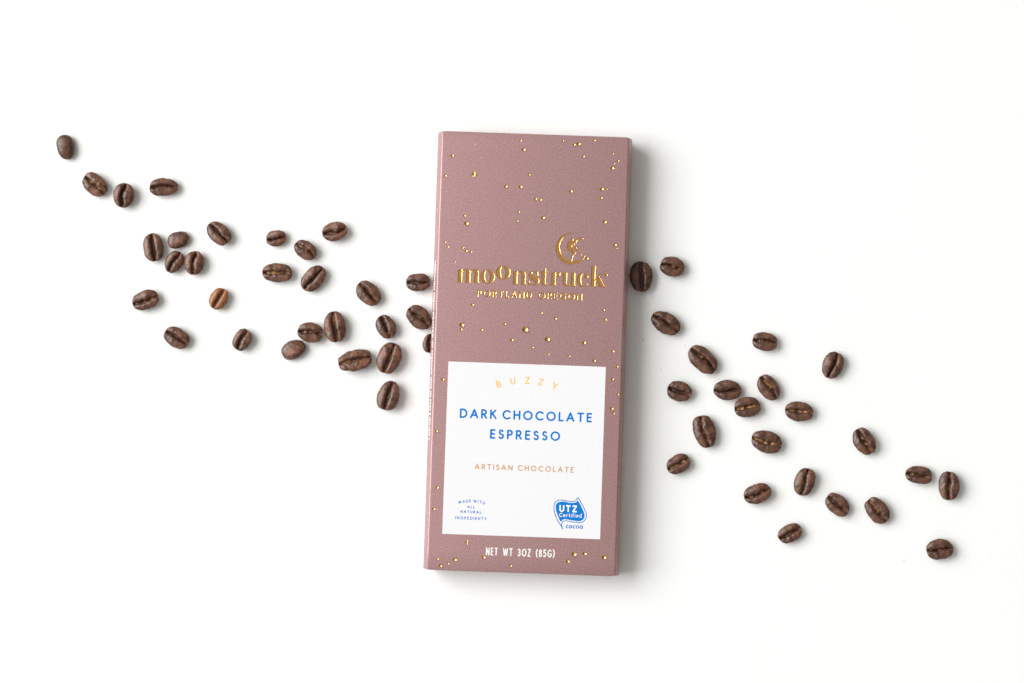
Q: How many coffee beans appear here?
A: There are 52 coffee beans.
